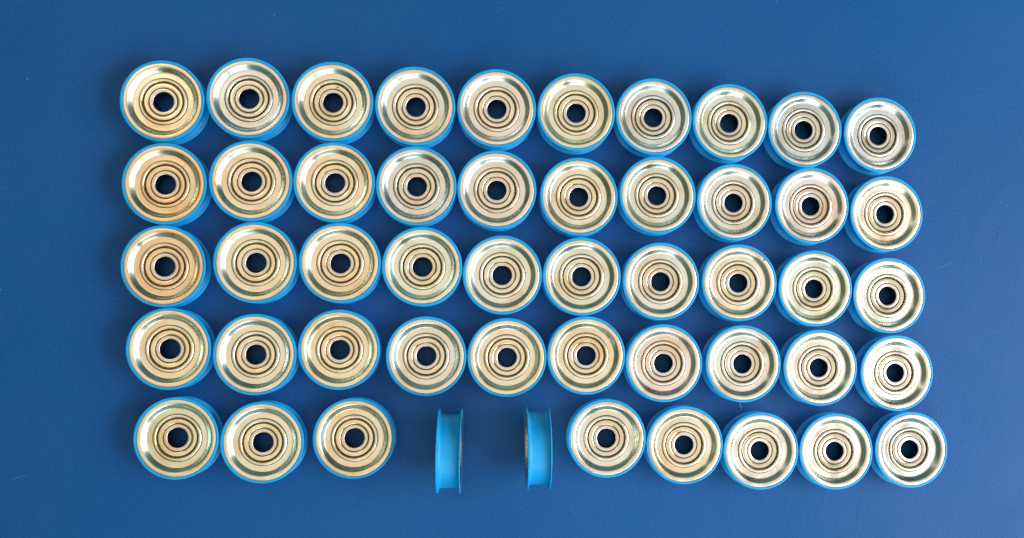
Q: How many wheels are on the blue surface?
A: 50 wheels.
